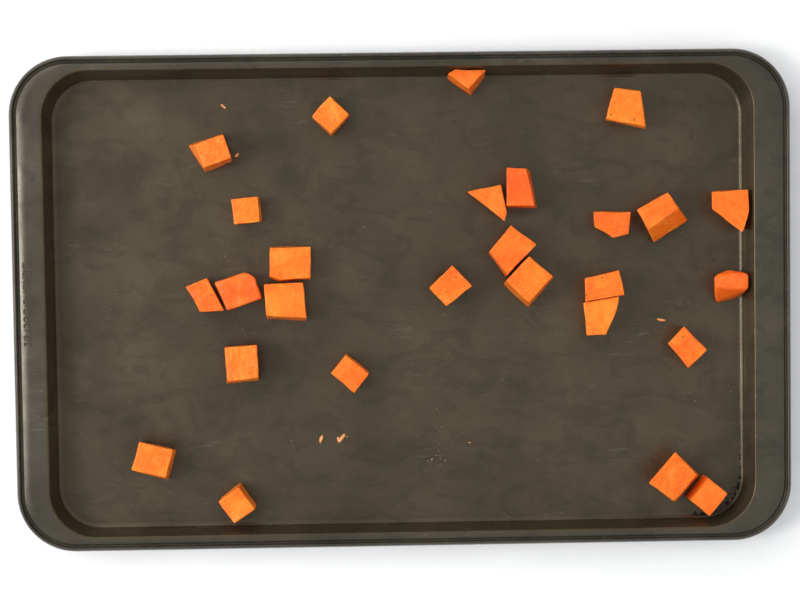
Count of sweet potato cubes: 27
